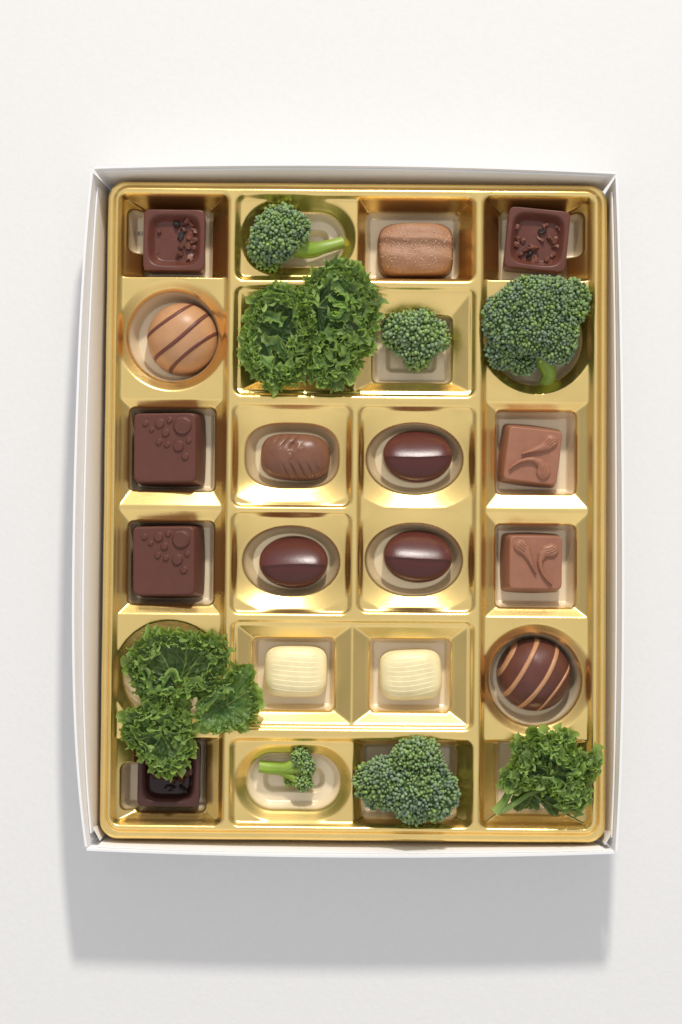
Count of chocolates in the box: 16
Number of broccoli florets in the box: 5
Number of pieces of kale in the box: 3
